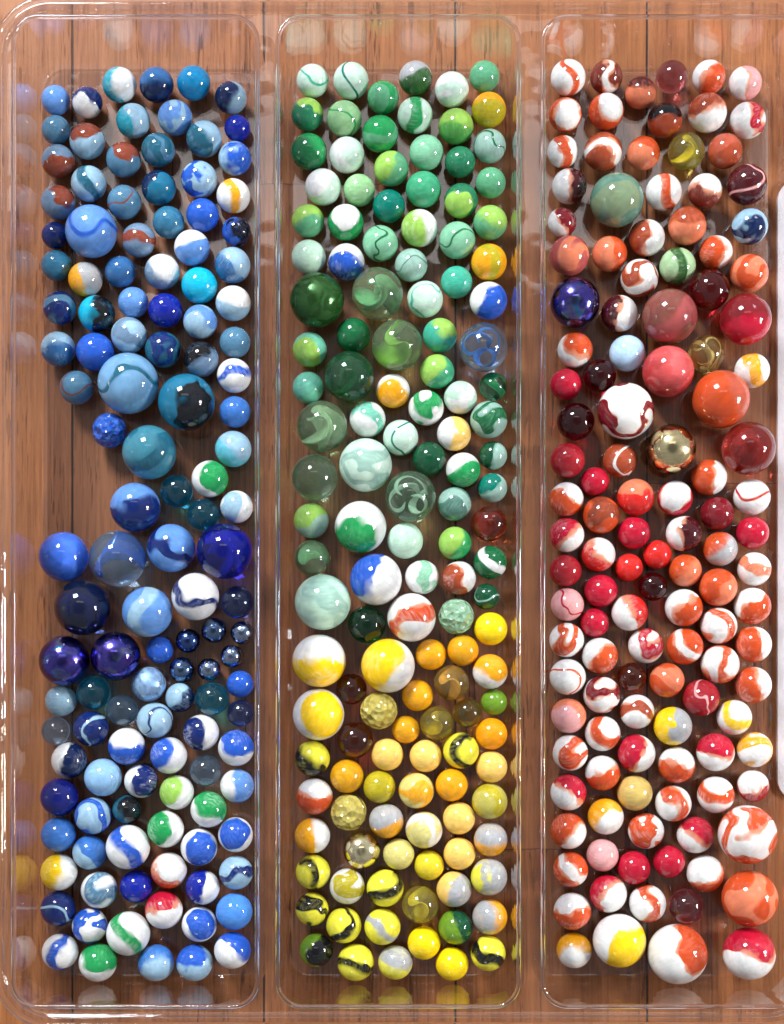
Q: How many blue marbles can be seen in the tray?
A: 121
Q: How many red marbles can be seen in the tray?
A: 117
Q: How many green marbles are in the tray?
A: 79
